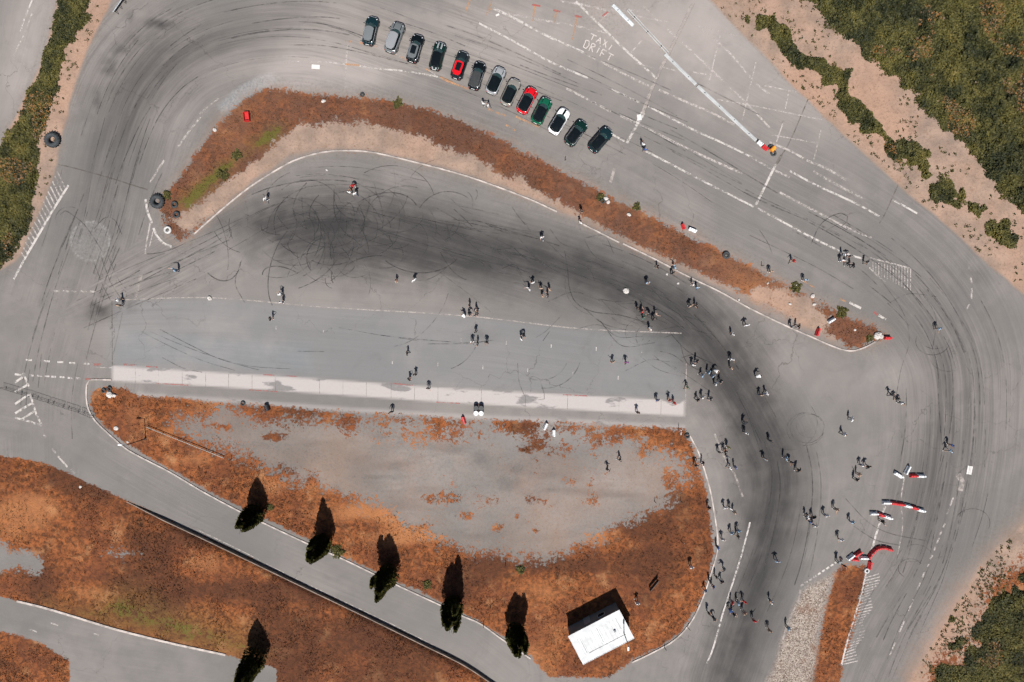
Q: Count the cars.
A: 13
